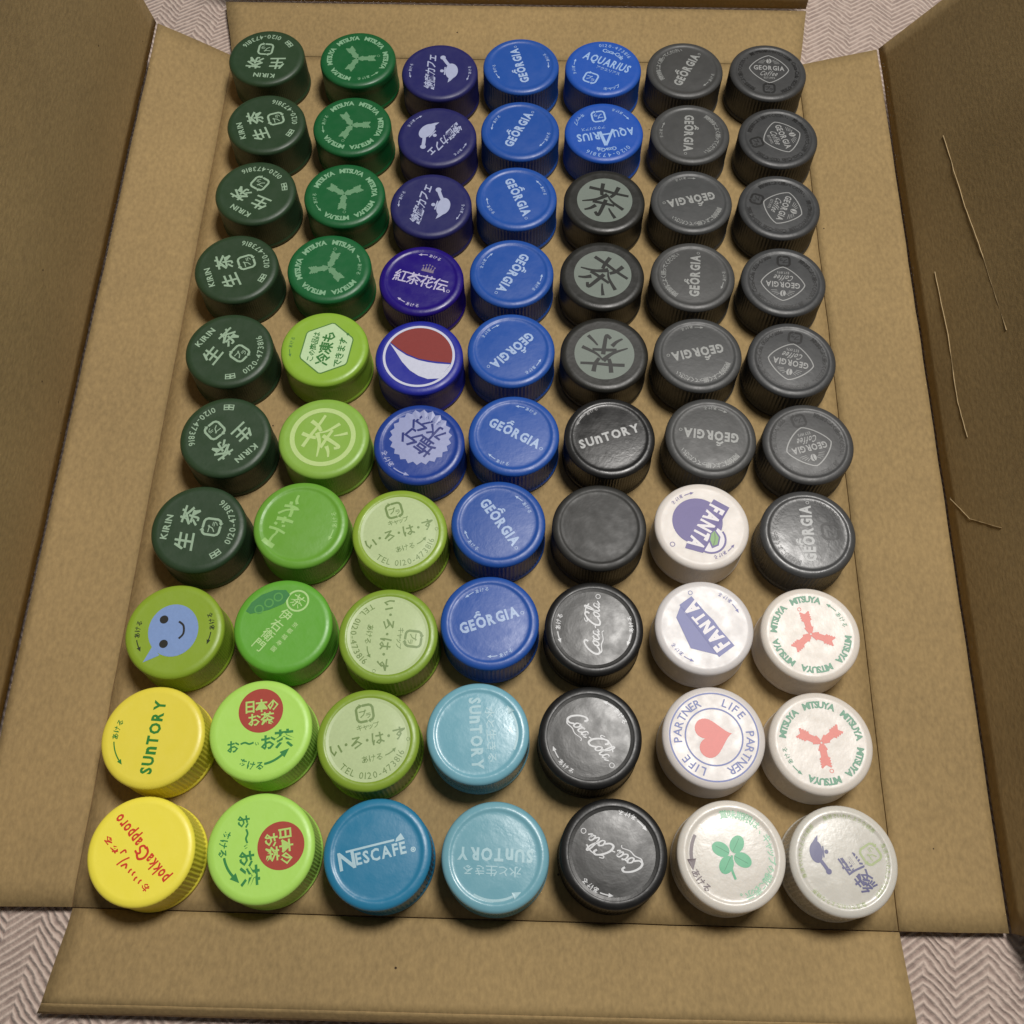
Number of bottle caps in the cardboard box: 70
